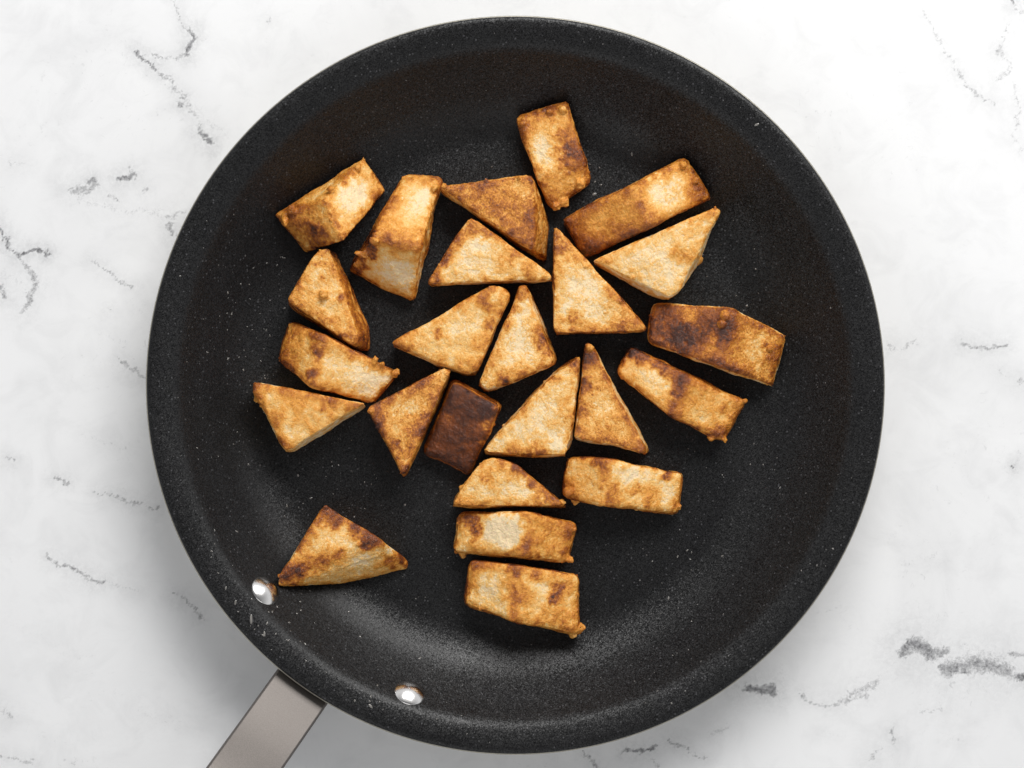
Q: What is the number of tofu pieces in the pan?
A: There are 24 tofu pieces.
